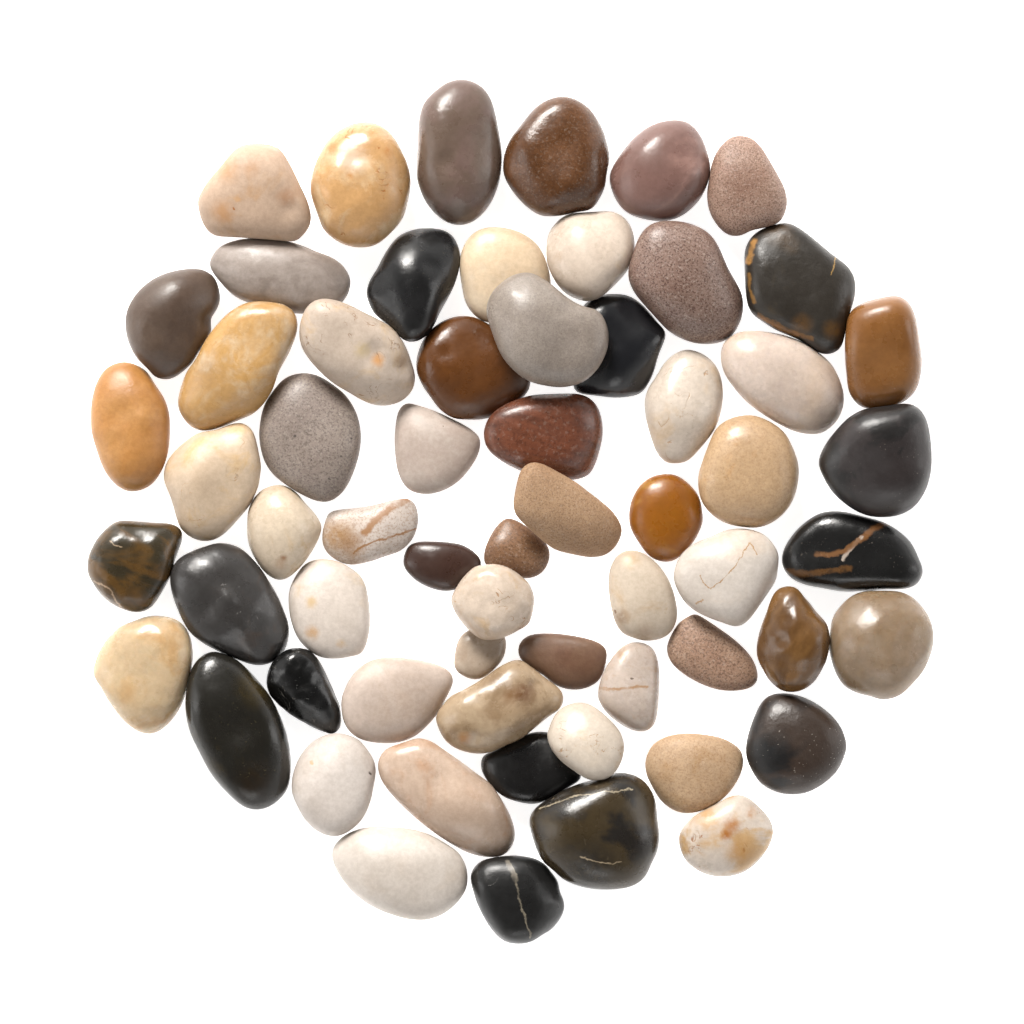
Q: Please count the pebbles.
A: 62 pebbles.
